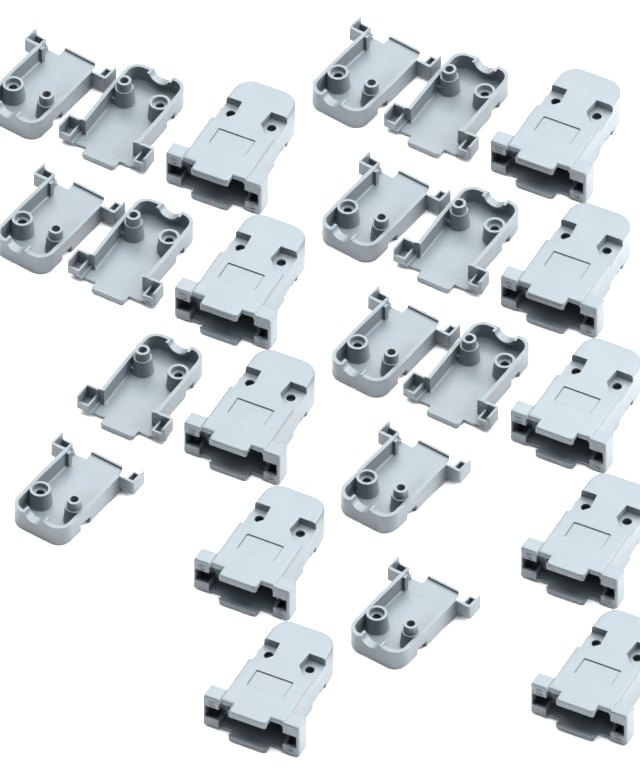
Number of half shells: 14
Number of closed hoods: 10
